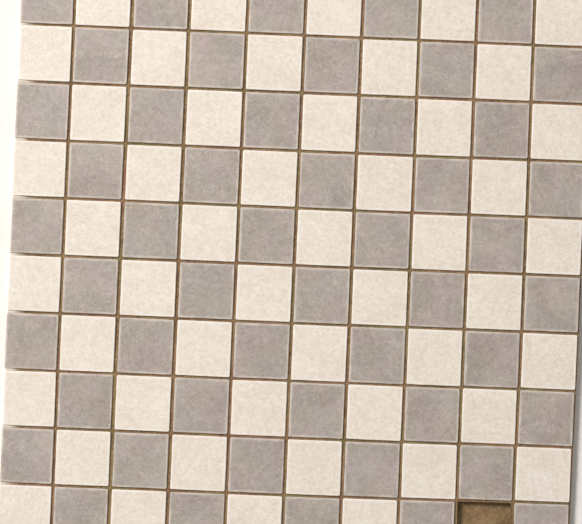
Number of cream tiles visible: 49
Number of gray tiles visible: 50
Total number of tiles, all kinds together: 99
